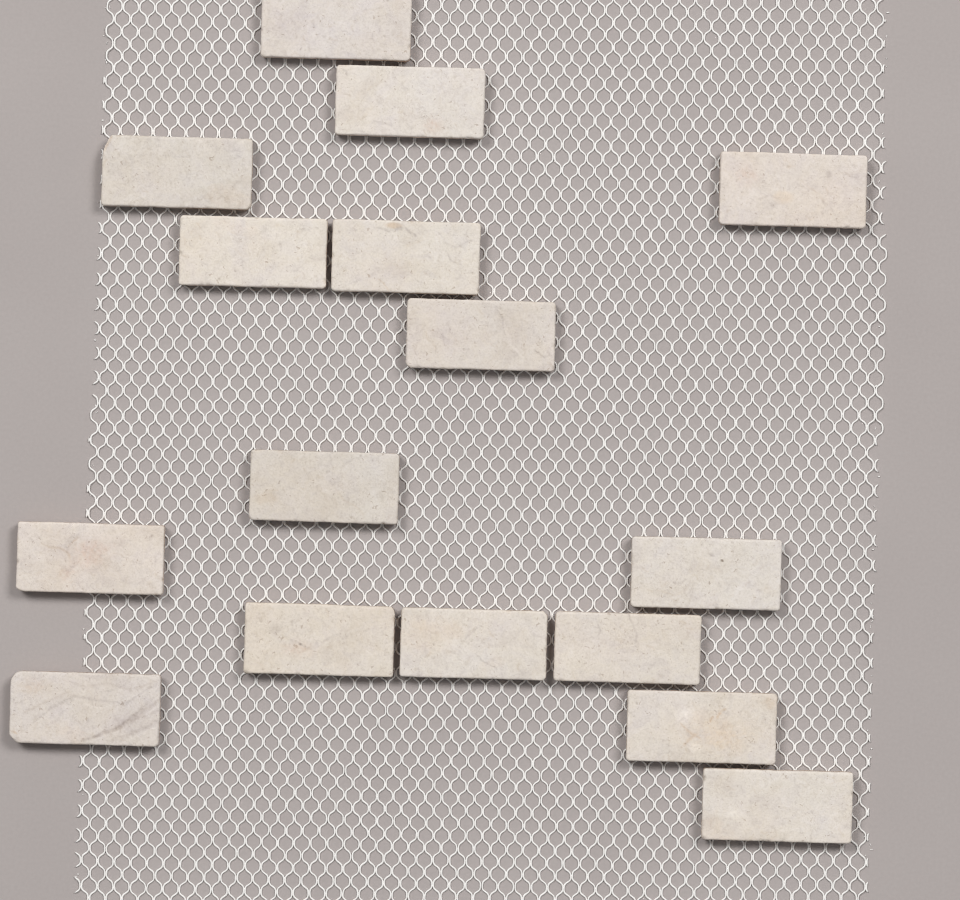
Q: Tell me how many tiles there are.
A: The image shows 16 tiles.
